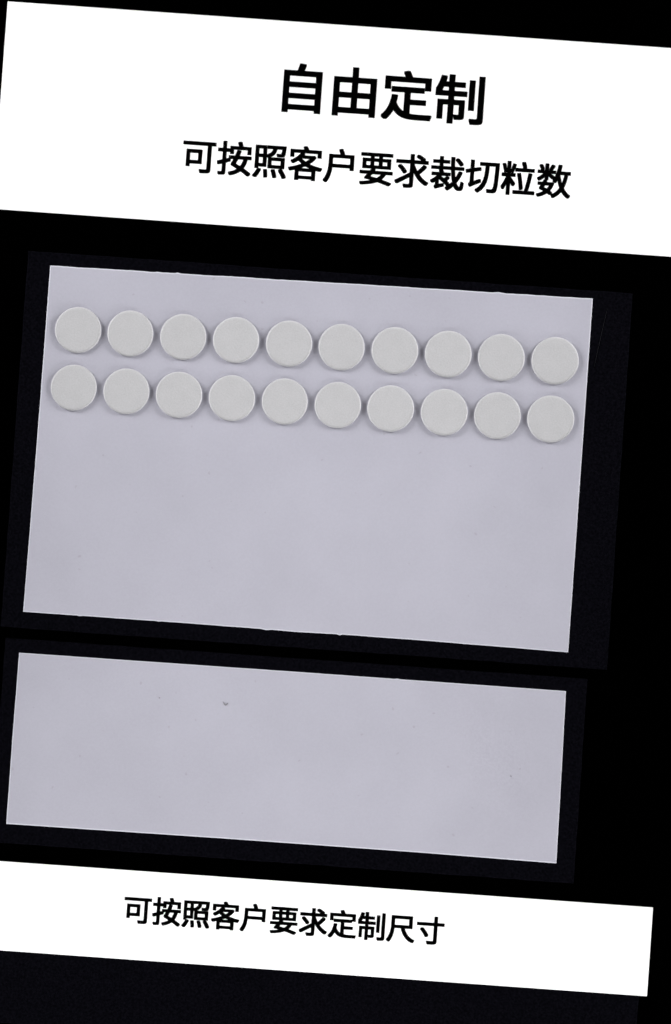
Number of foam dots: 20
